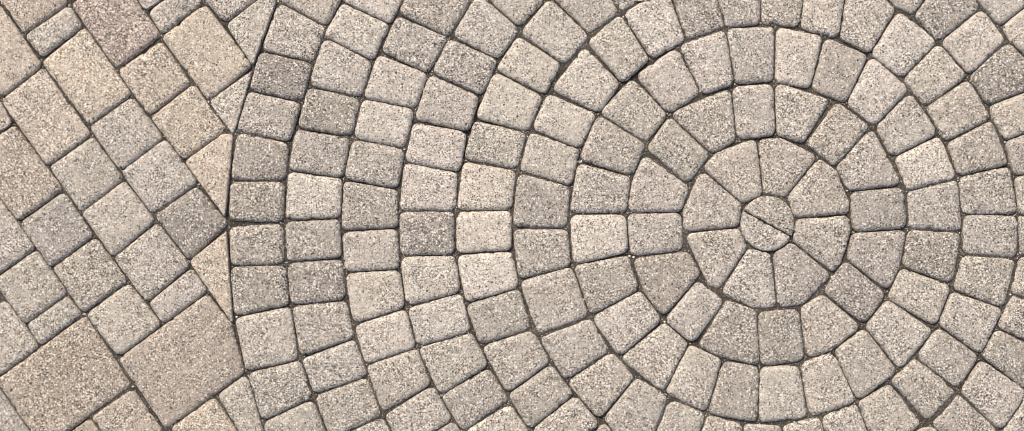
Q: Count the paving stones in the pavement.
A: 199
